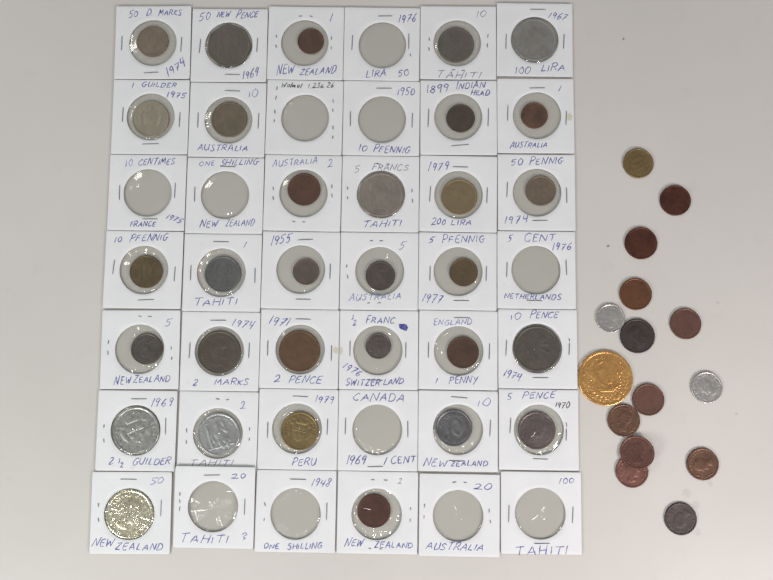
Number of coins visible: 46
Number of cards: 42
